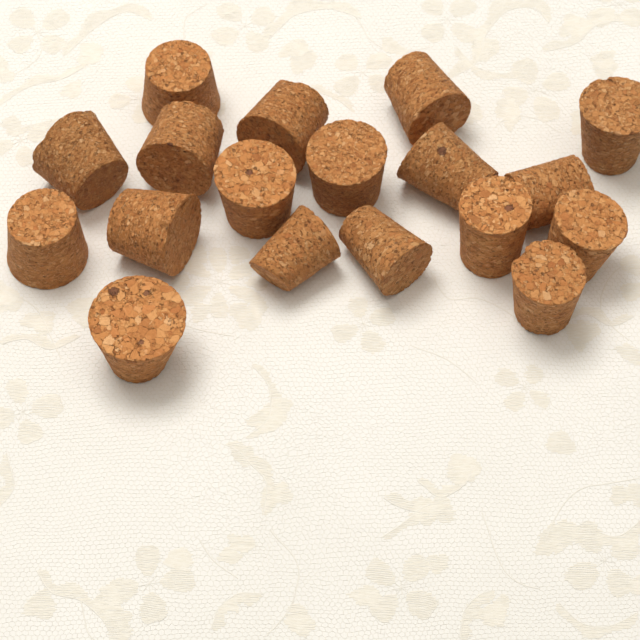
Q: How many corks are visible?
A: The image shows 18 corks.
